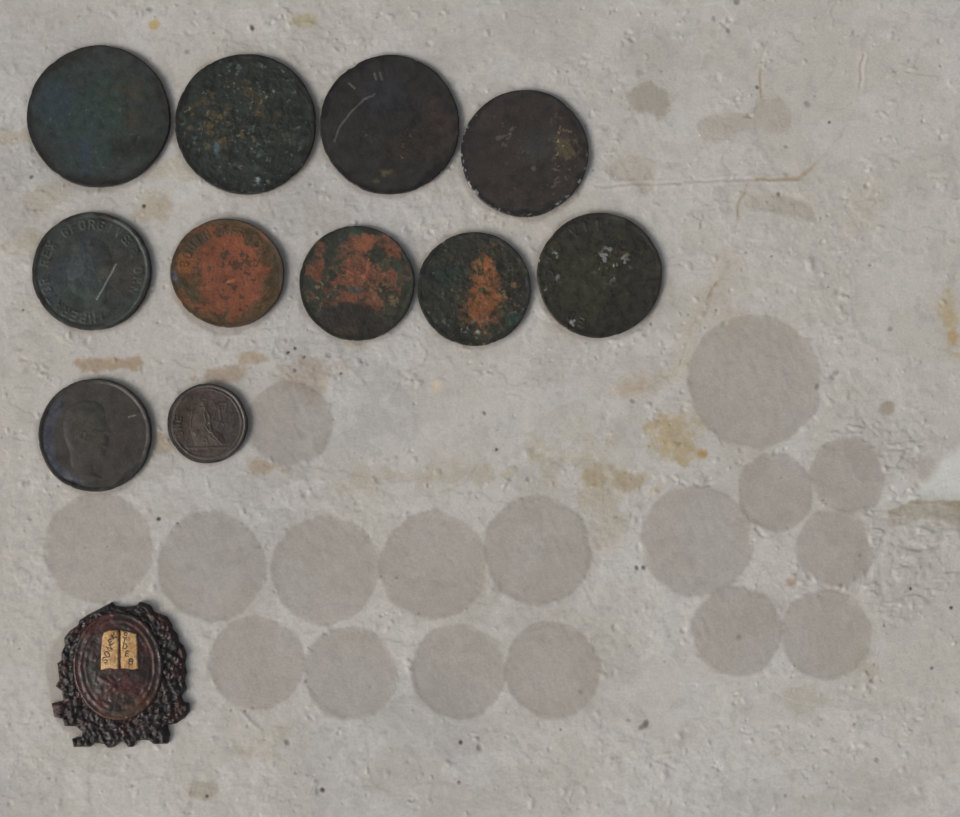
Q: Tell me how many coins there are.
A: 11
